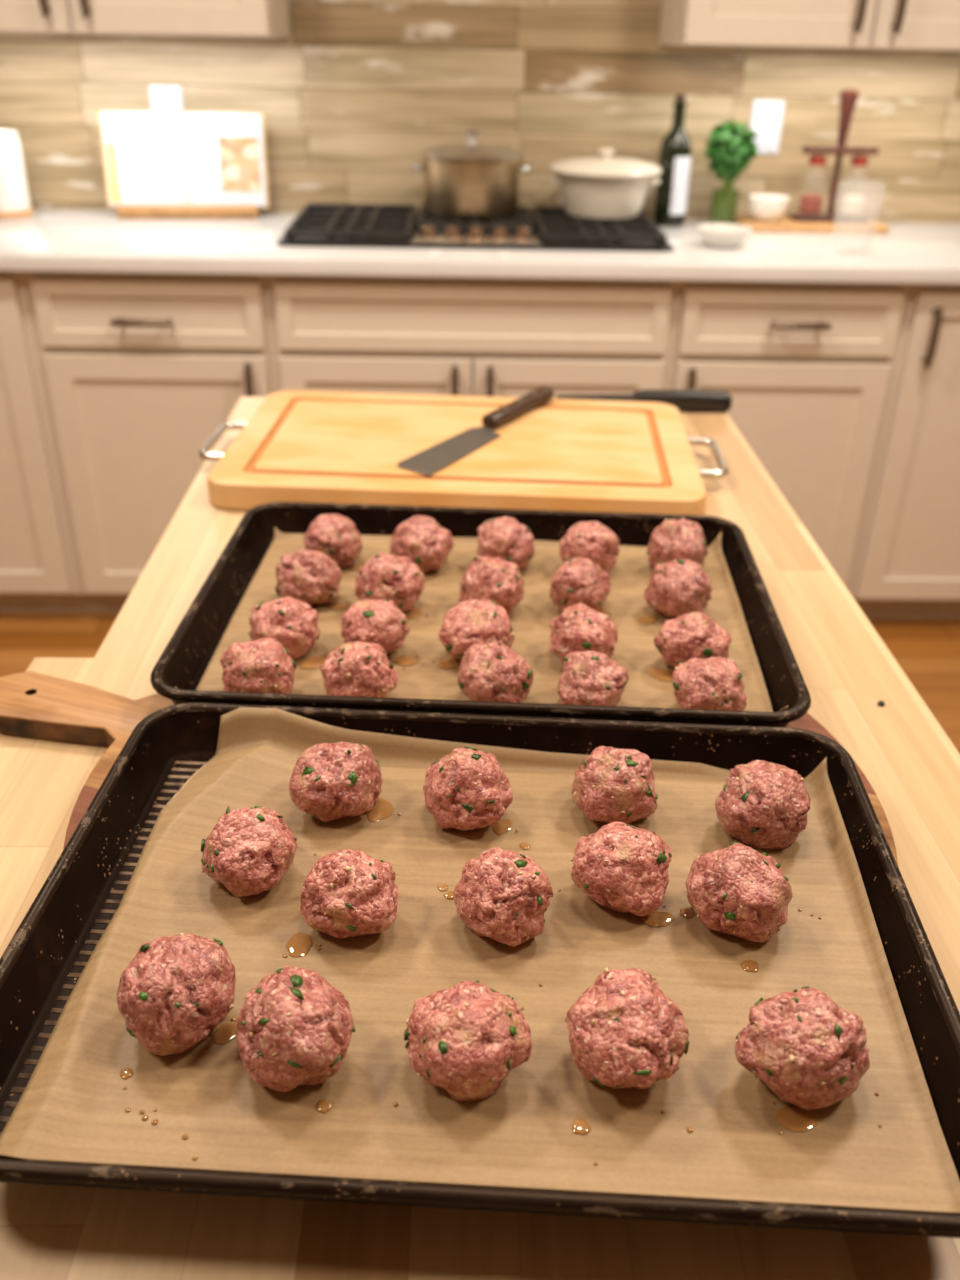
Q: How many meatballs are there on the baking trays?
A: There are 34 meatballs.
